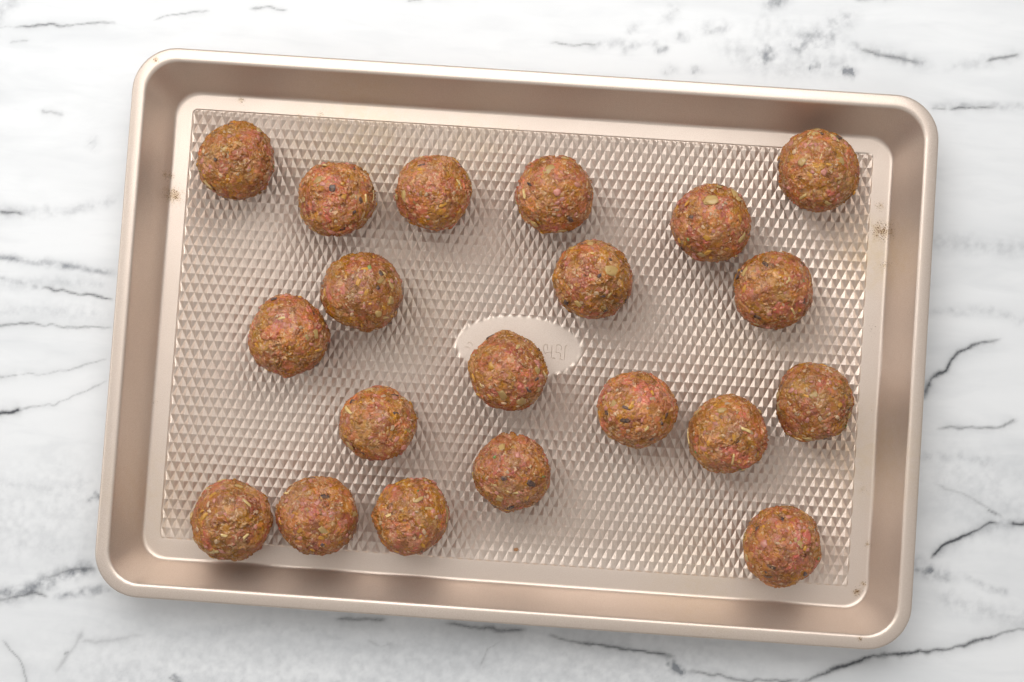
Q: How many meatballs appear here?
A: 20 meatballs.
